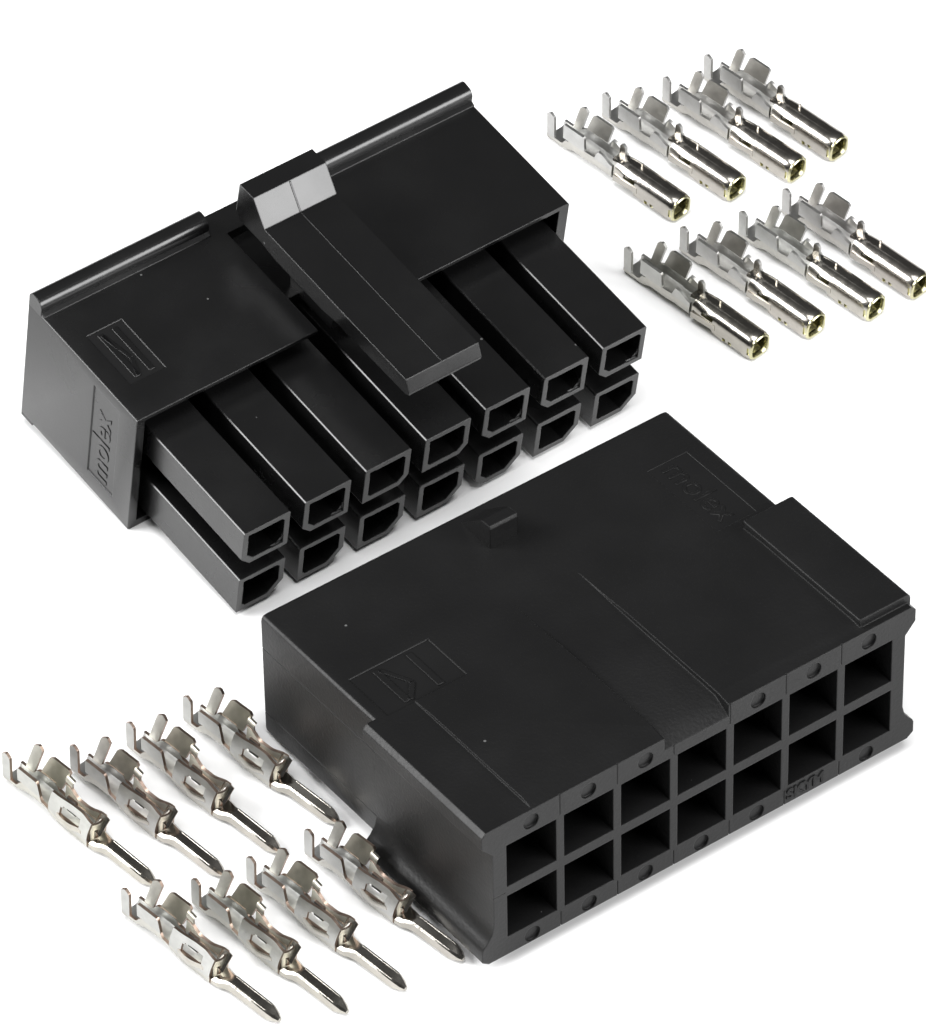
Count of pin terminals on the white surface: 8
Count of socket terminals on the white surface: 8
